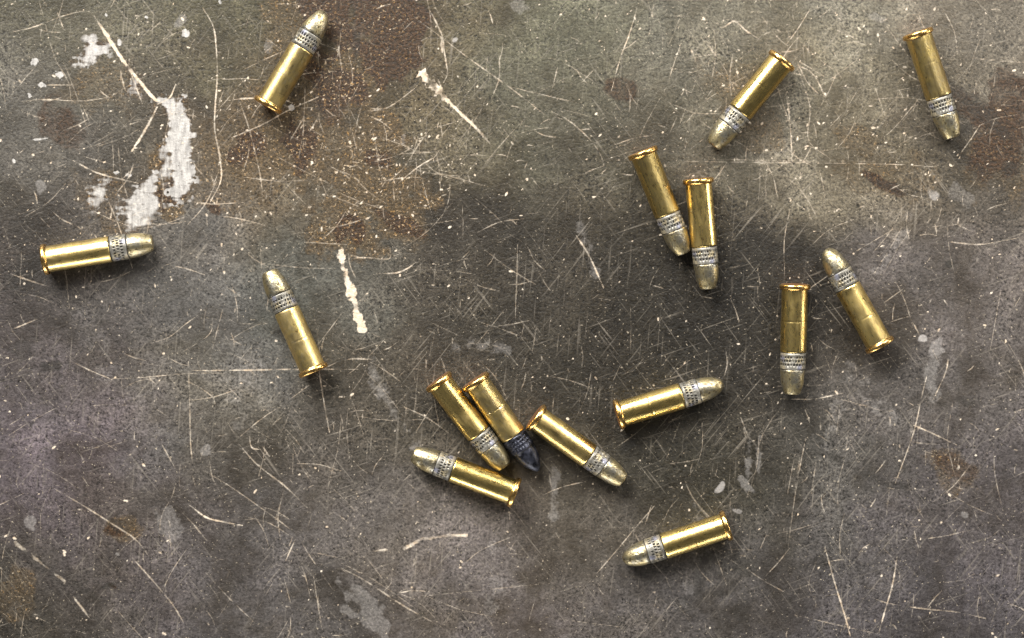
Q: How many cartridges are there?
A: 15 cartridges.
